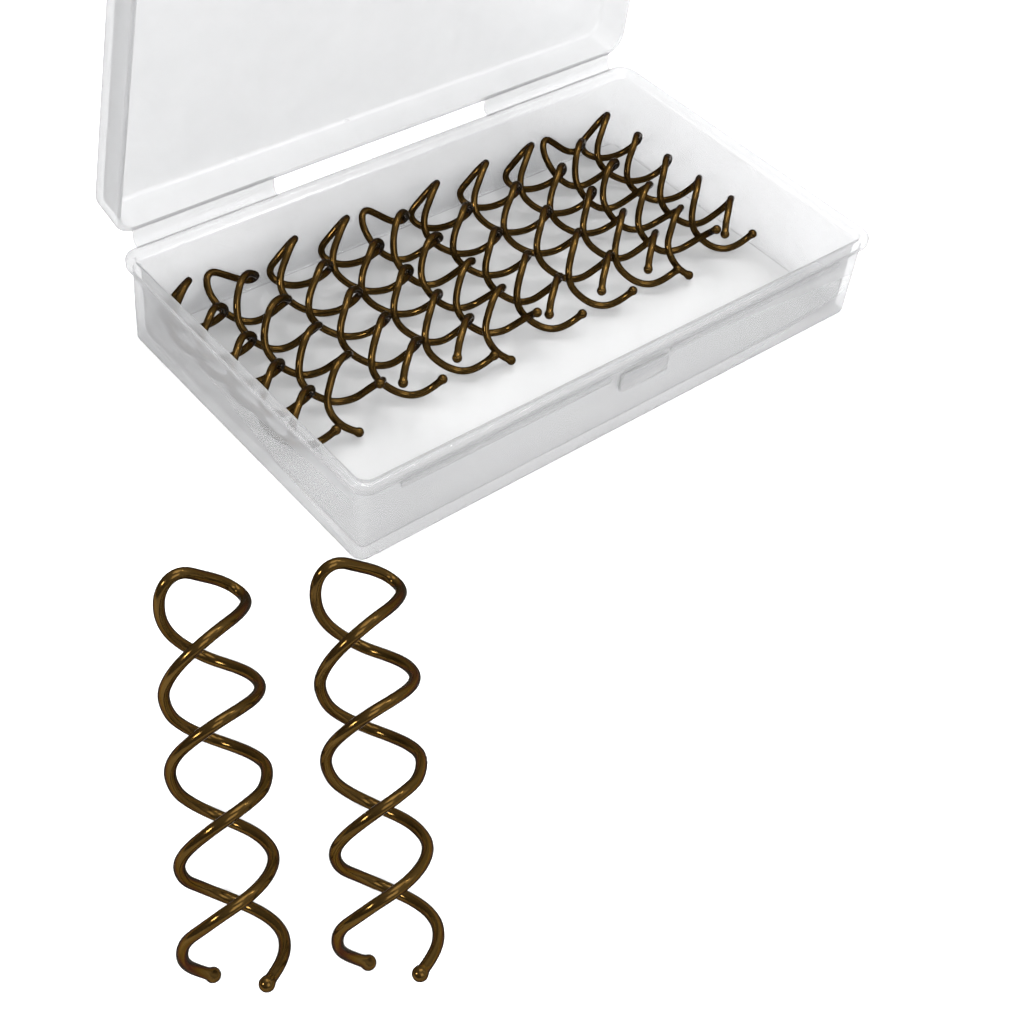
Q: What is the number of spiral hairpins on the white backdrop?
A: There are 12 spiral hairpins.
